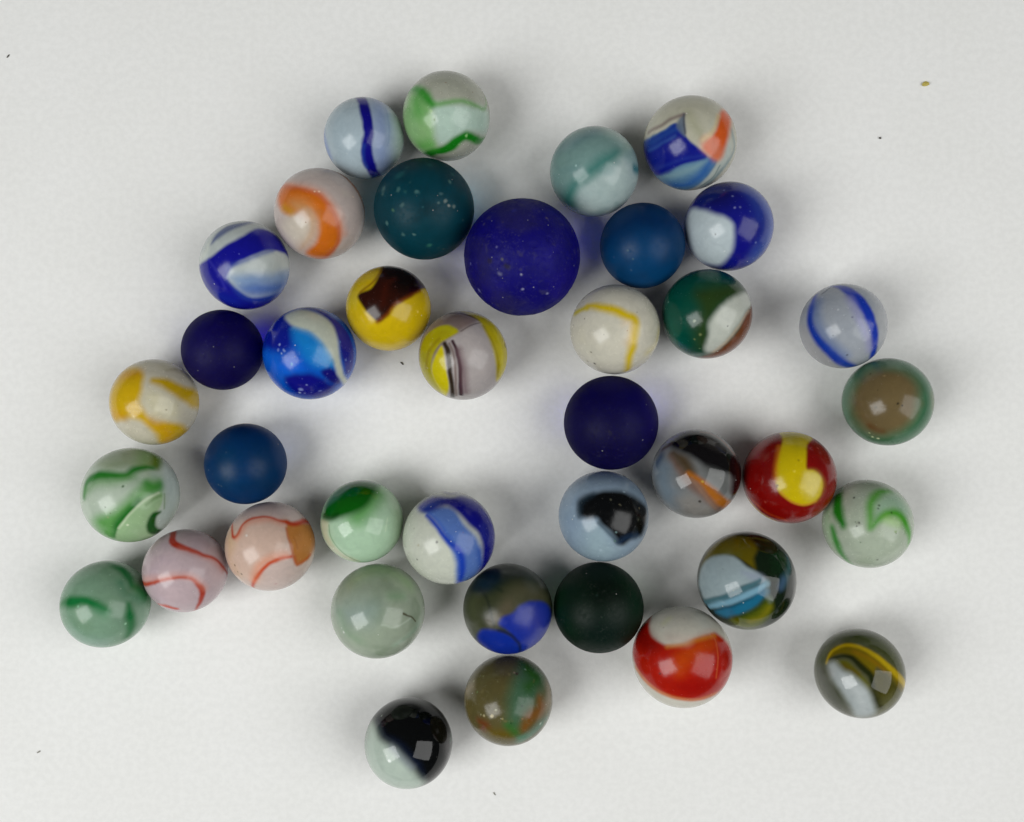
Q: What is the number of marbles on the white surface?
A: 39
